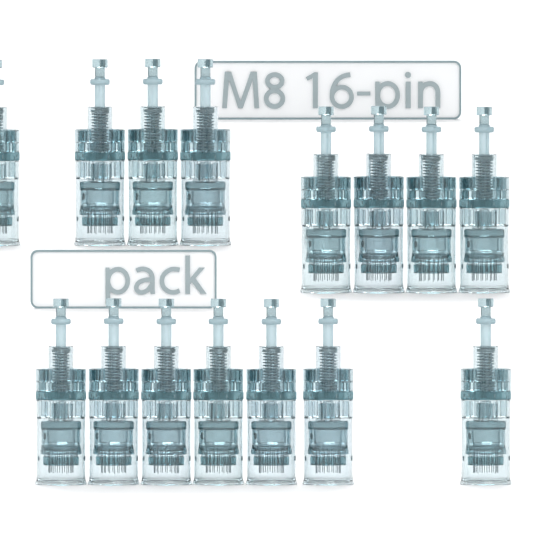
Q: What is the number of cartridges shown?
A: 15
